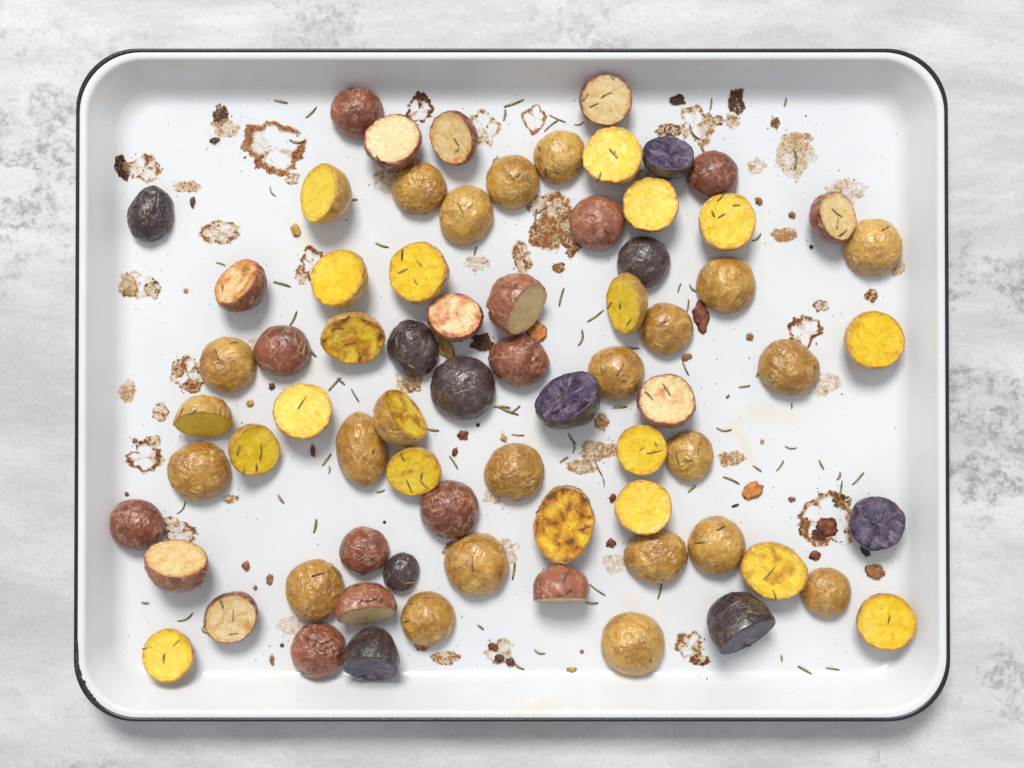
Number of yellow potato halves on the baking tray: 41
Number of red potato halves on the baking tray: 21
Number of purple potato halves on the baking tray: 10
